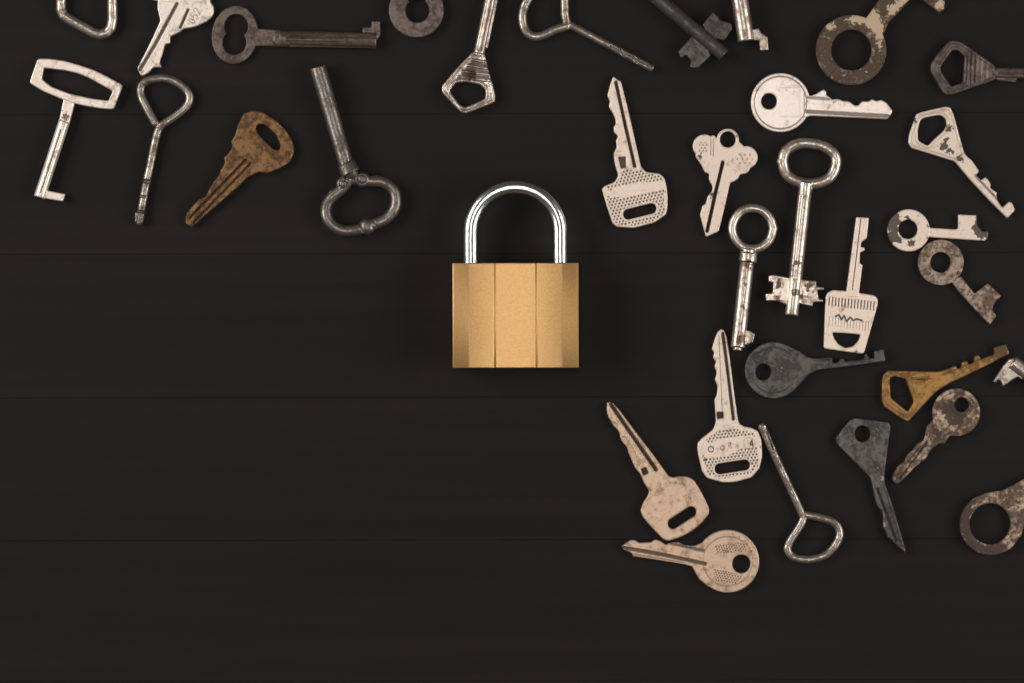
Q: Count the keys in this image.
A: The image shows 33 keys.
